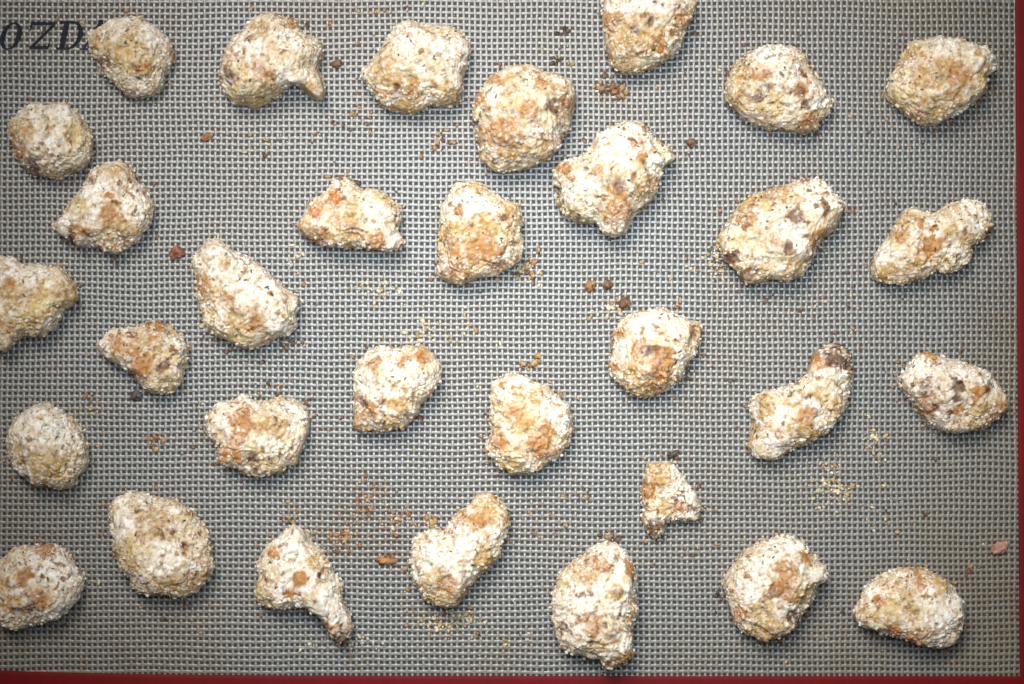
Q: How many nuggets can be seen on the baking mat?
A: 32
